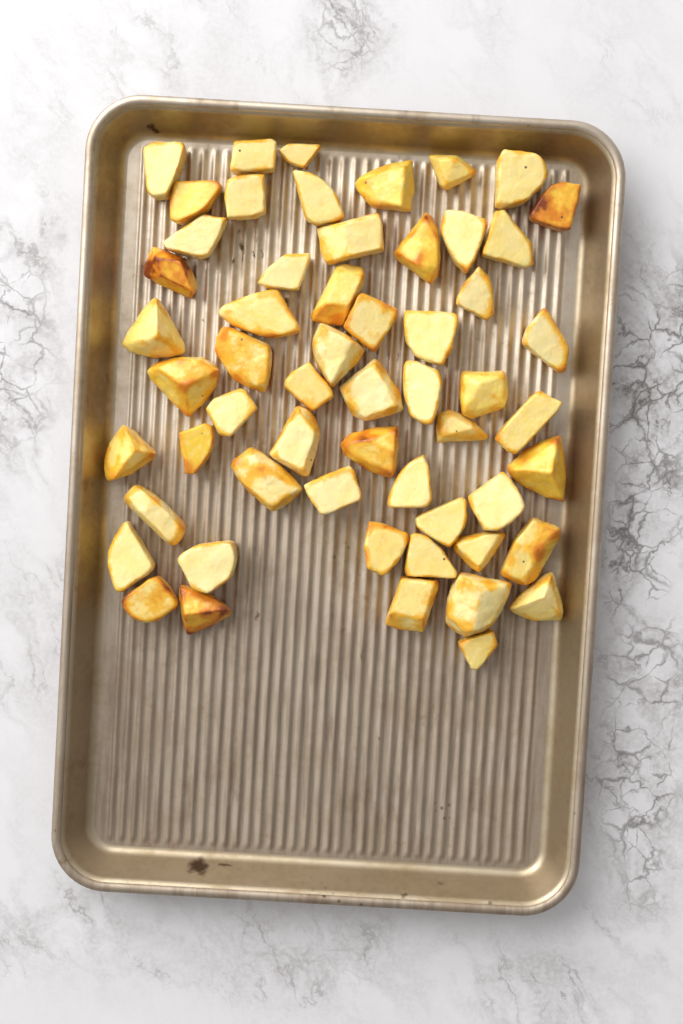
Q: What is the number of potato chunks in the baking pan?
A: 57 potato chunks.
